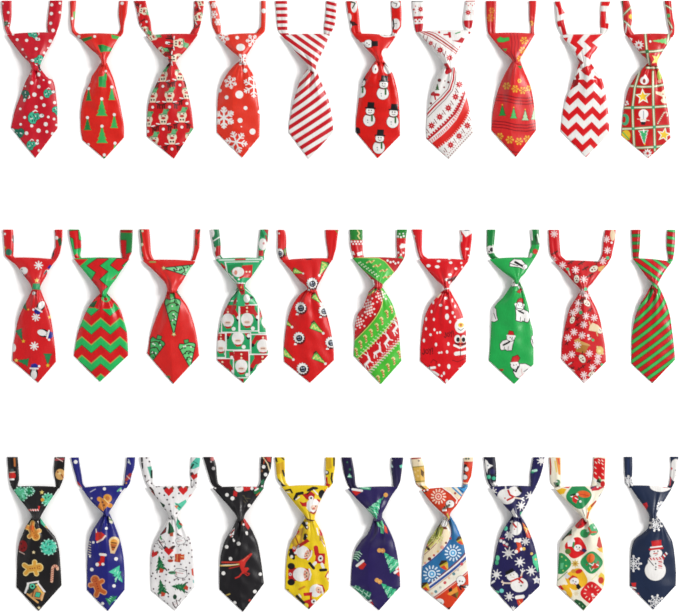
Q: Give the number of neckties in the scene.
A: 30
